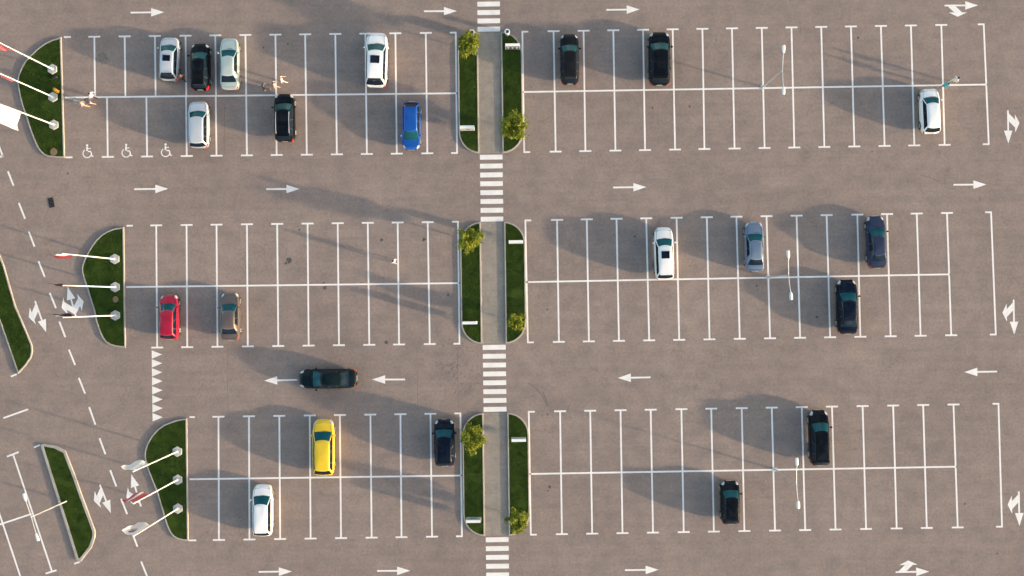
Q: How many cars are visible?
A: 22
